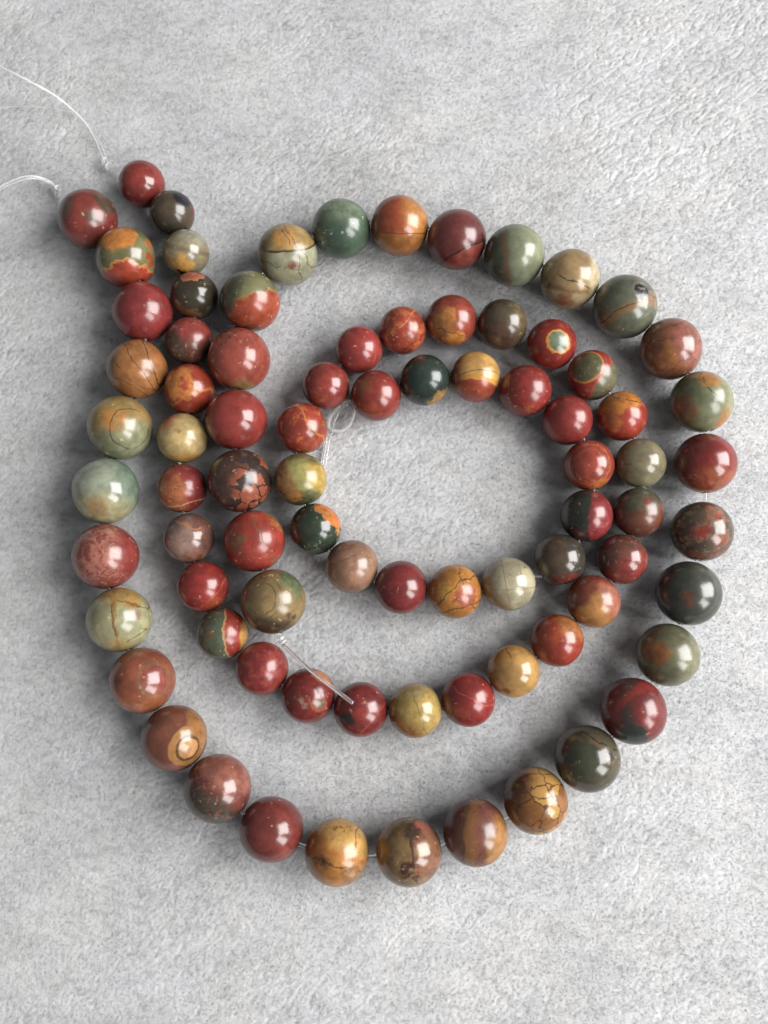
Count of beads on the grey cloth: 82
